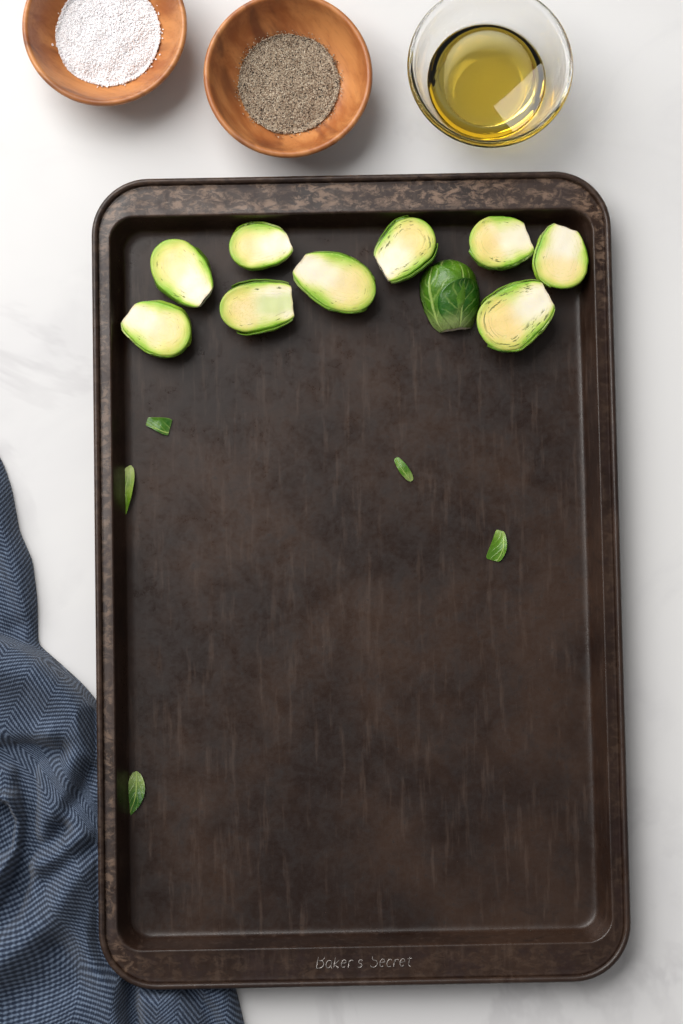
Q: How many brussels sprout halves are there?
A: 10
